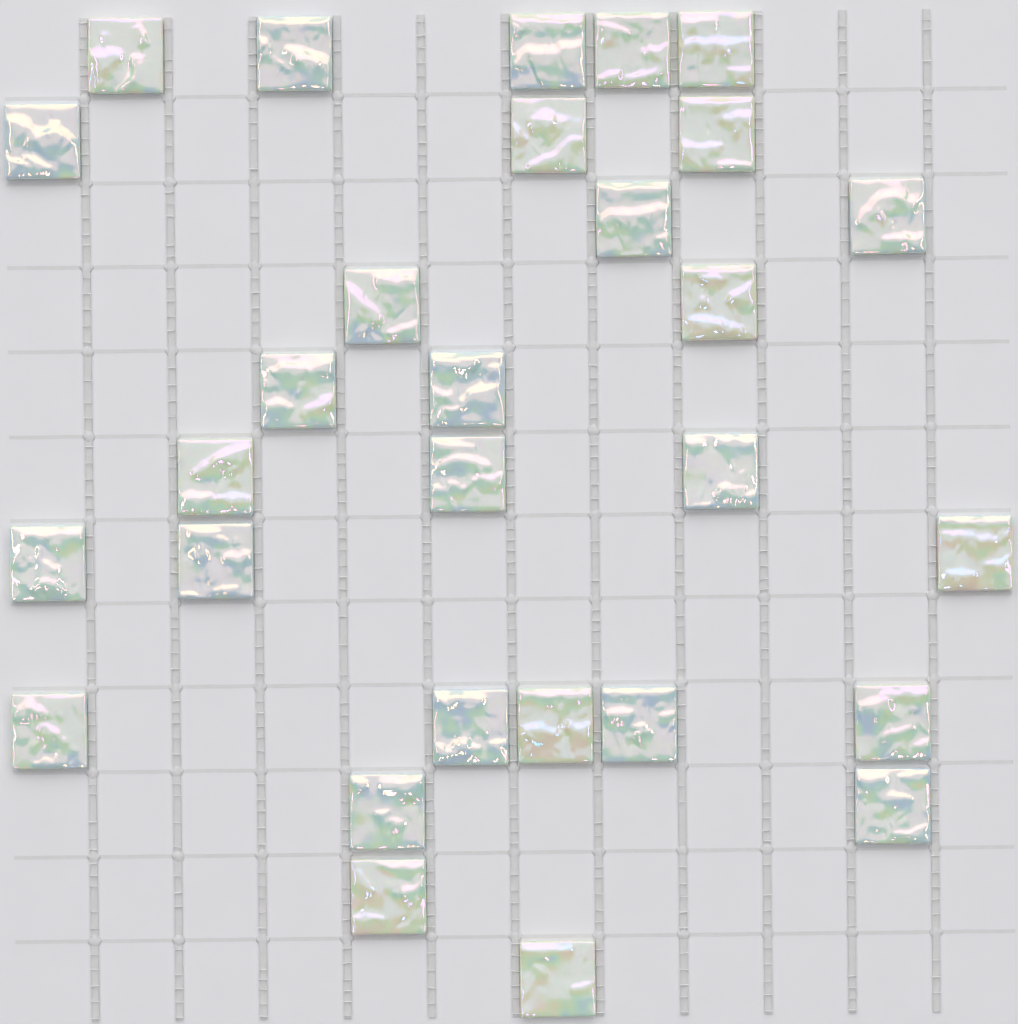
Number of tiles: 29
